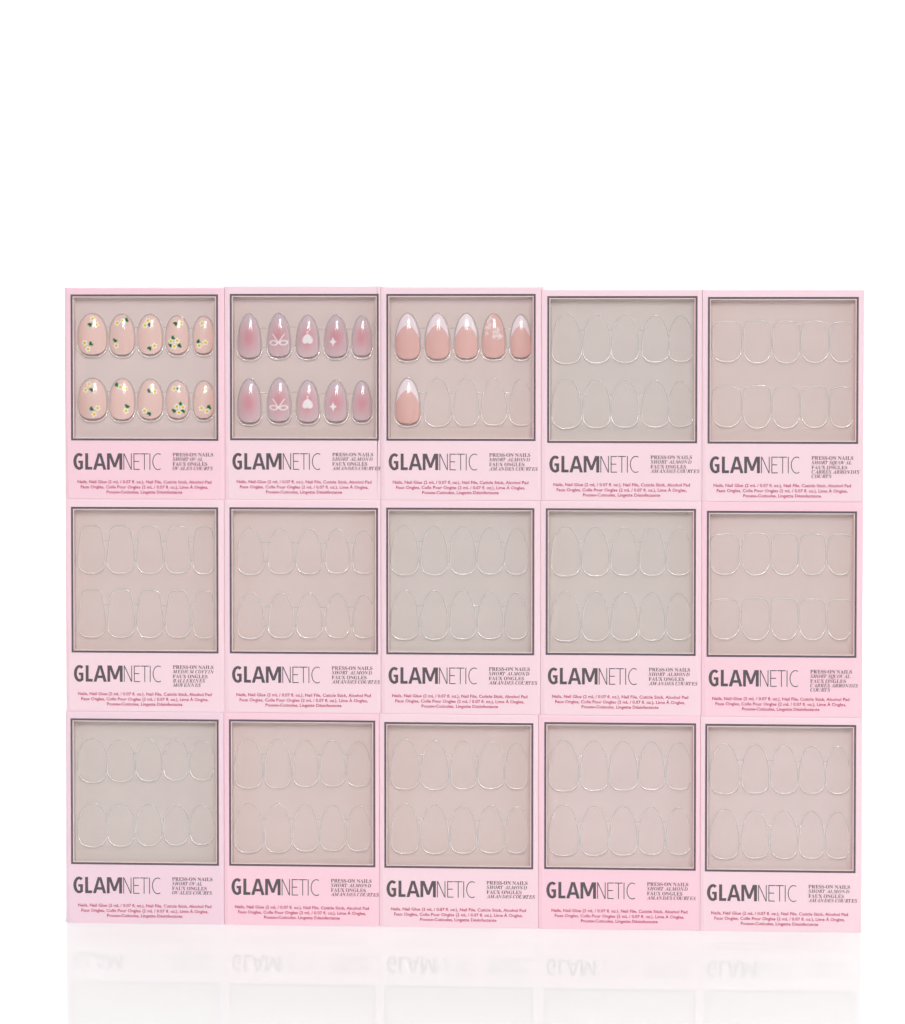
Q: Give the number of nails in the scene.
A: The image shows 26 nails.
